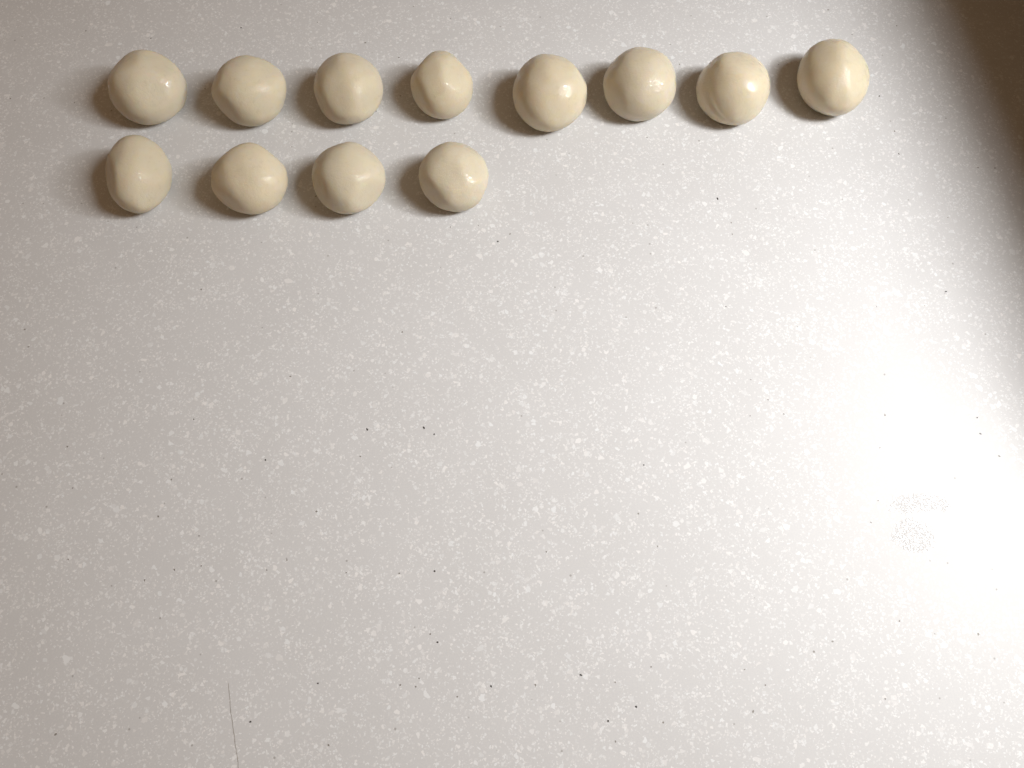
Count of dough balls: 12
